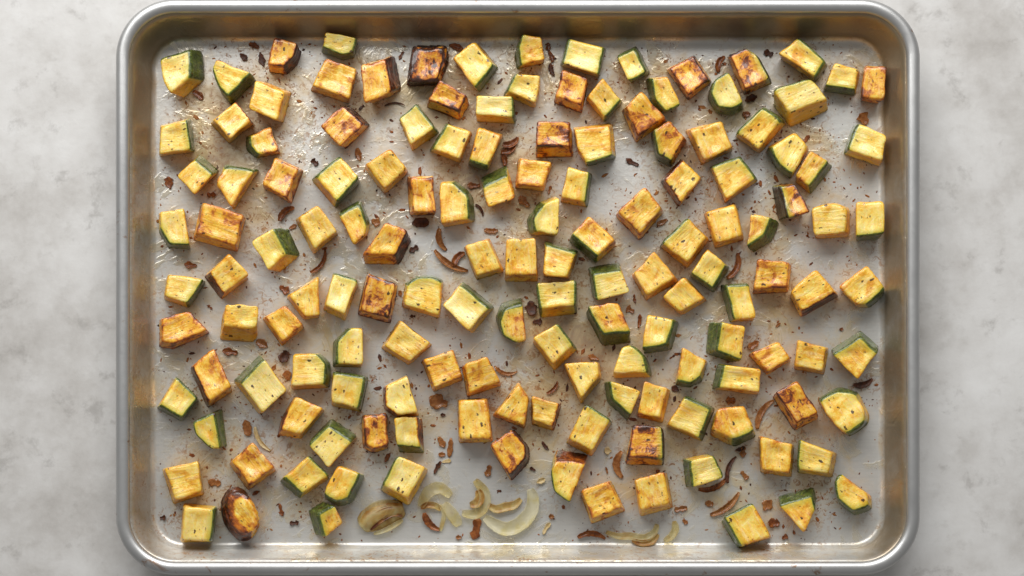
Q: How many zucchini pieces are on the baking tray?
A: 146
